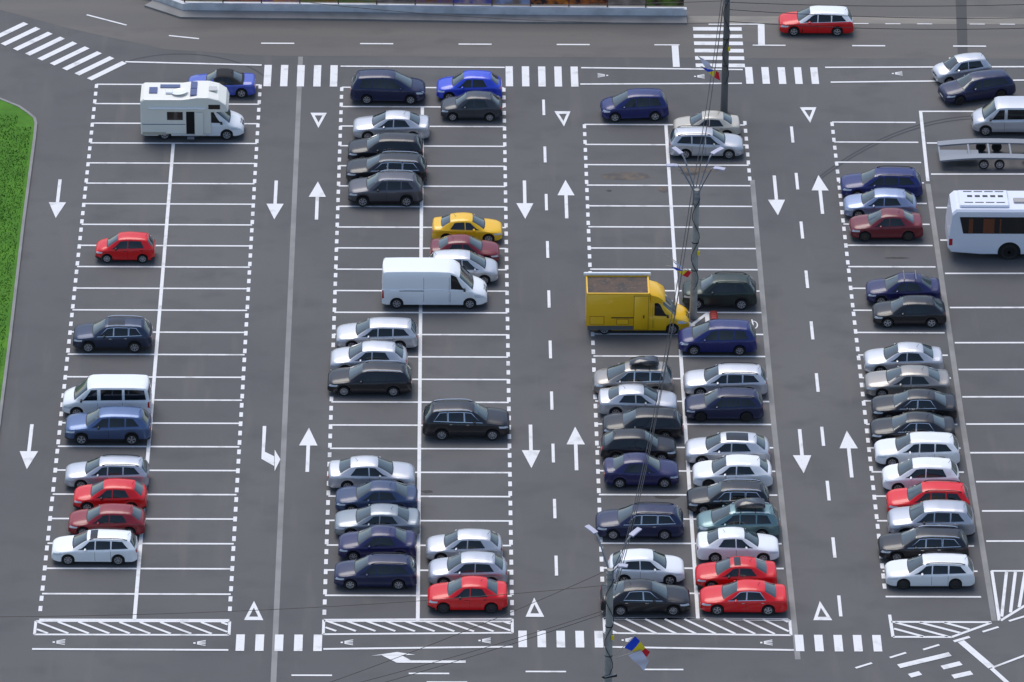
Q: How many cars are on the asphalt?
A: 70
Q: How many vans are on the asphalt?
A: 4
